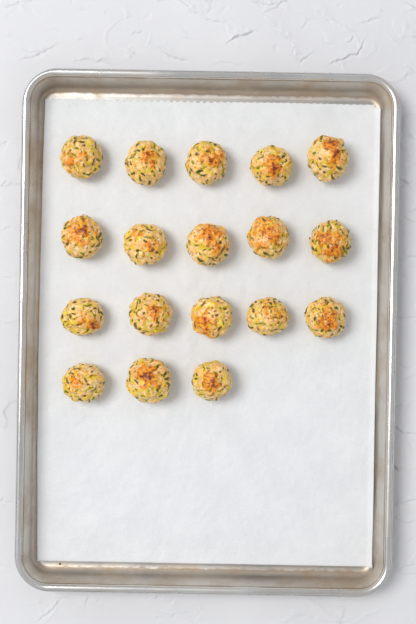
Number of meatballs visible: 18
